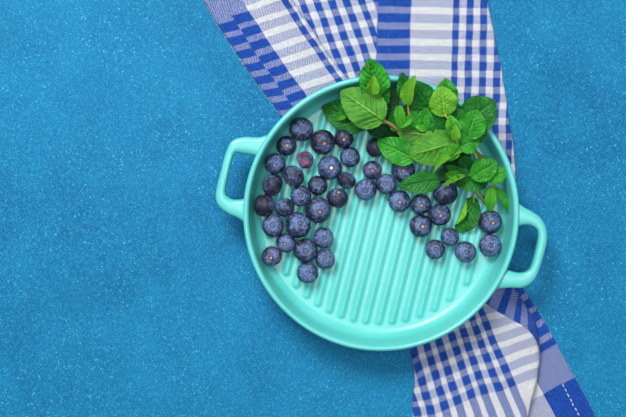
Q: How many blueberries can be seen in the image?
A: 40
